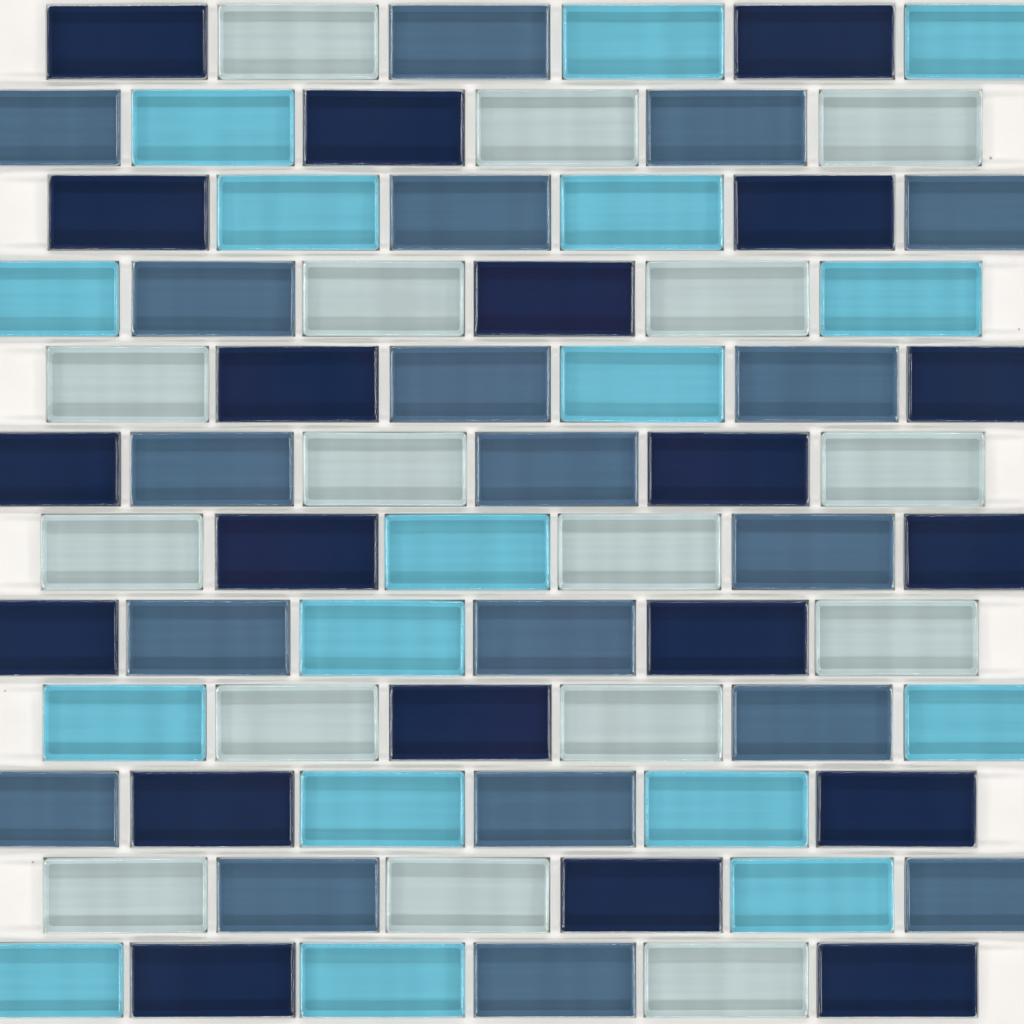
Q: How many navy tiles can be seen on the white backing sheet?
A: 20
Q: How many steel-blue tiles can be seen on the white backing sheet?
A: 19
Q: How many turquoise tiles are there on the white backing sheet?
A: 17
